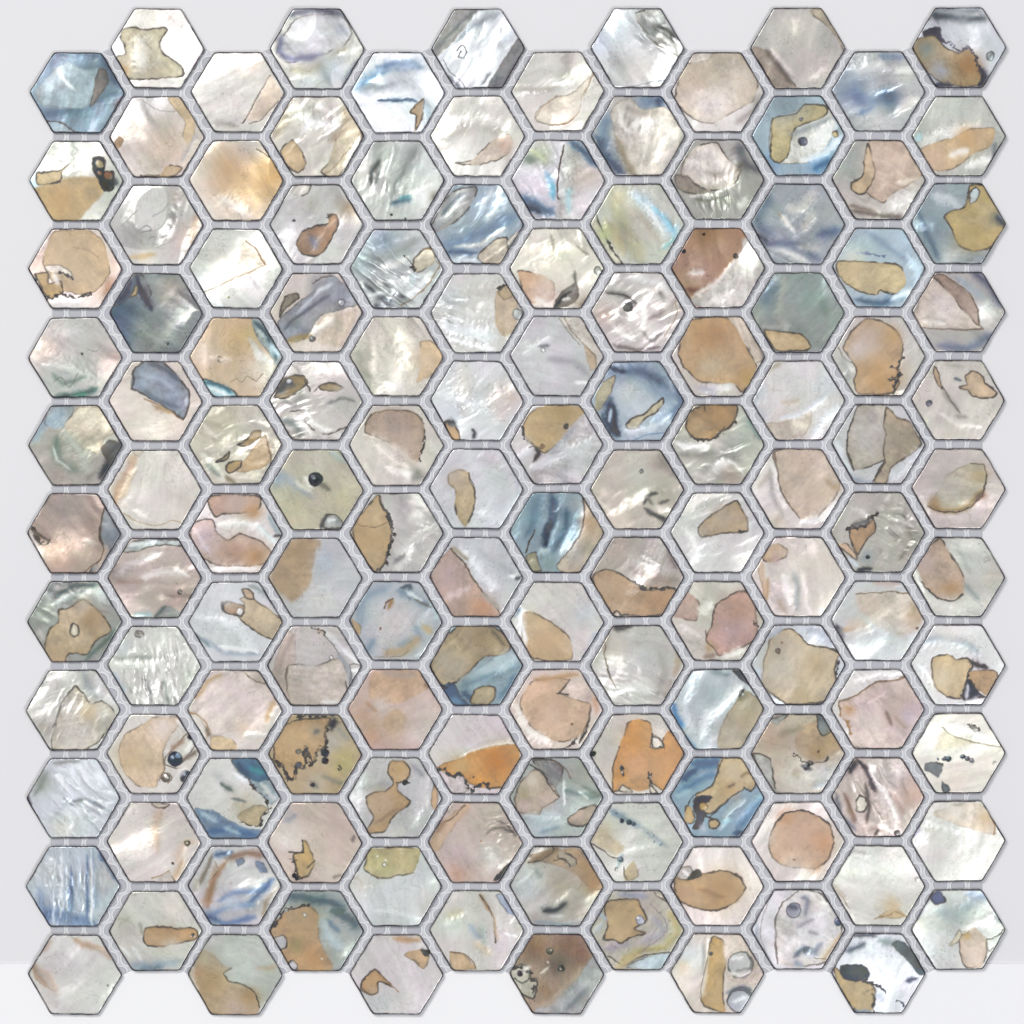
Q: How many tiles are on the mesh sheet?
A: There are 132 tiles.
